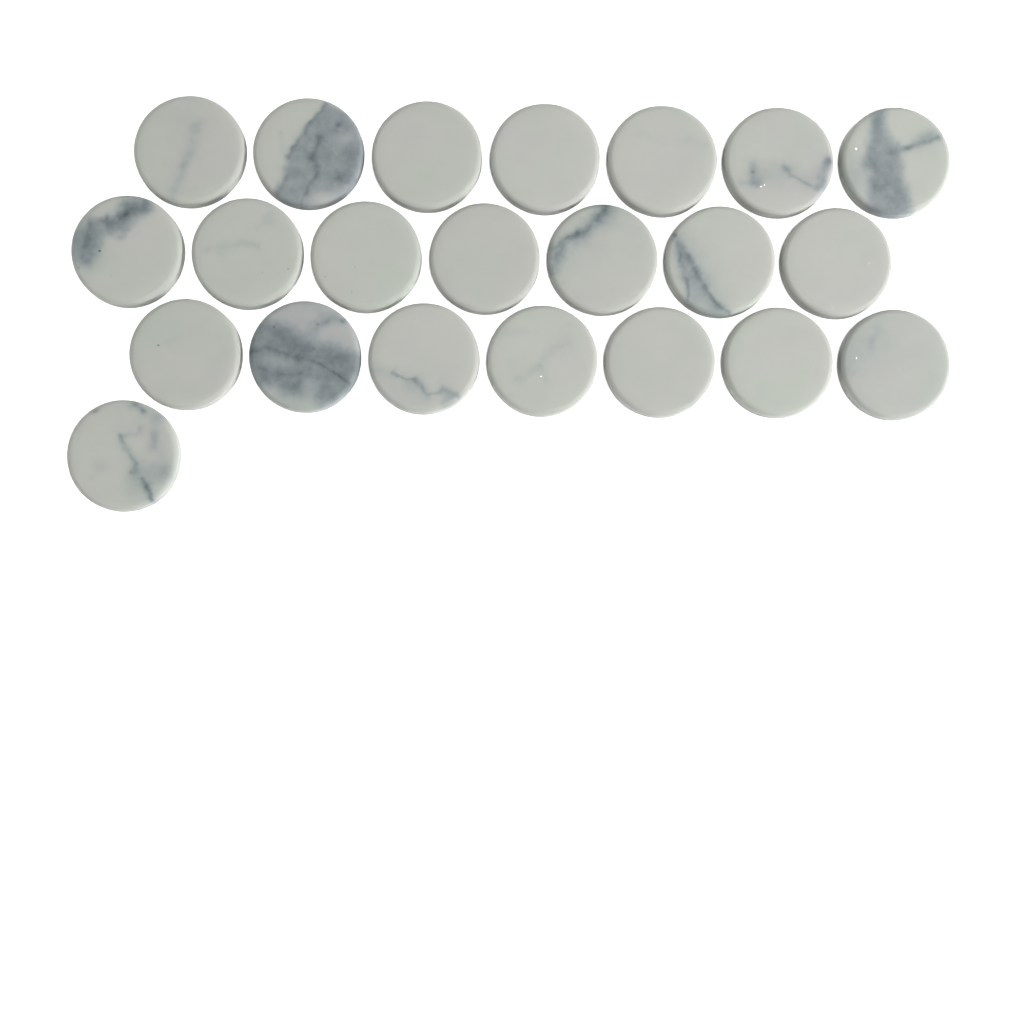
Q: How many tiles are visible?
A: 22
